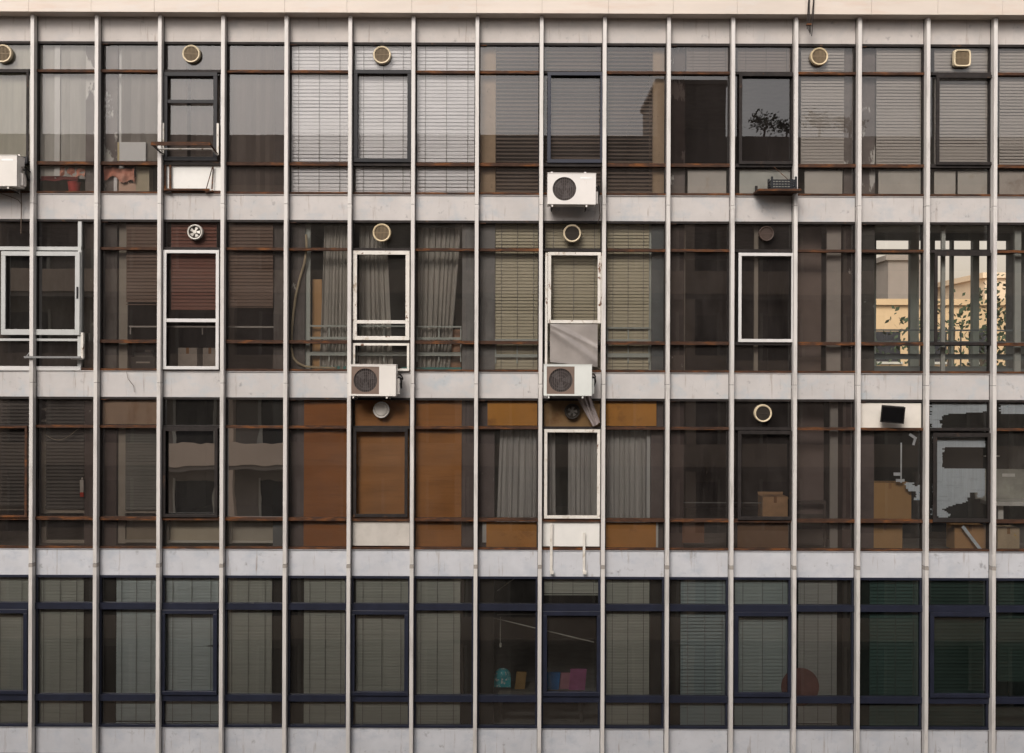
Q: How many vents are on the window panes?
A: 12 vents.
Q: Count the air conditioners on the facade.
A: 4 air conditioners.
